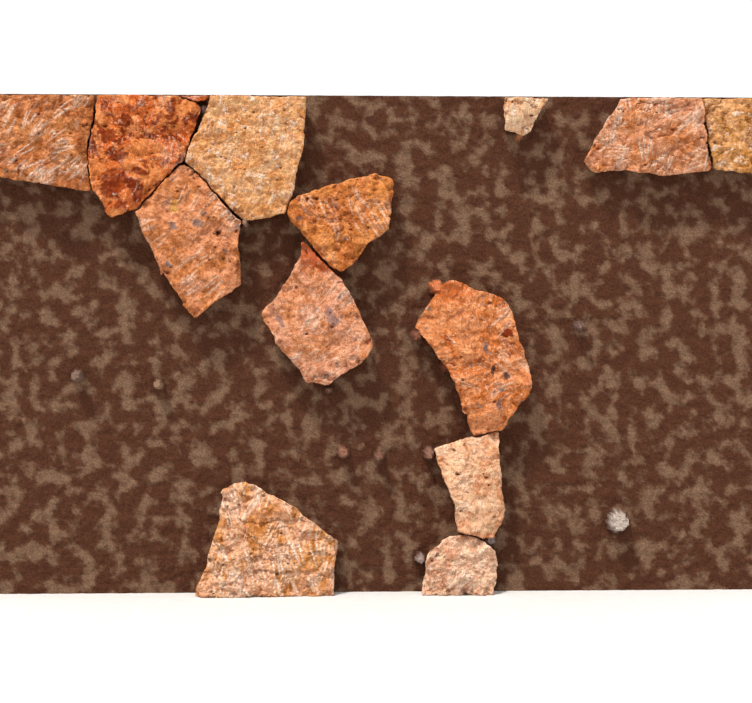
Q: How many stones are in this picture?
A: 14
